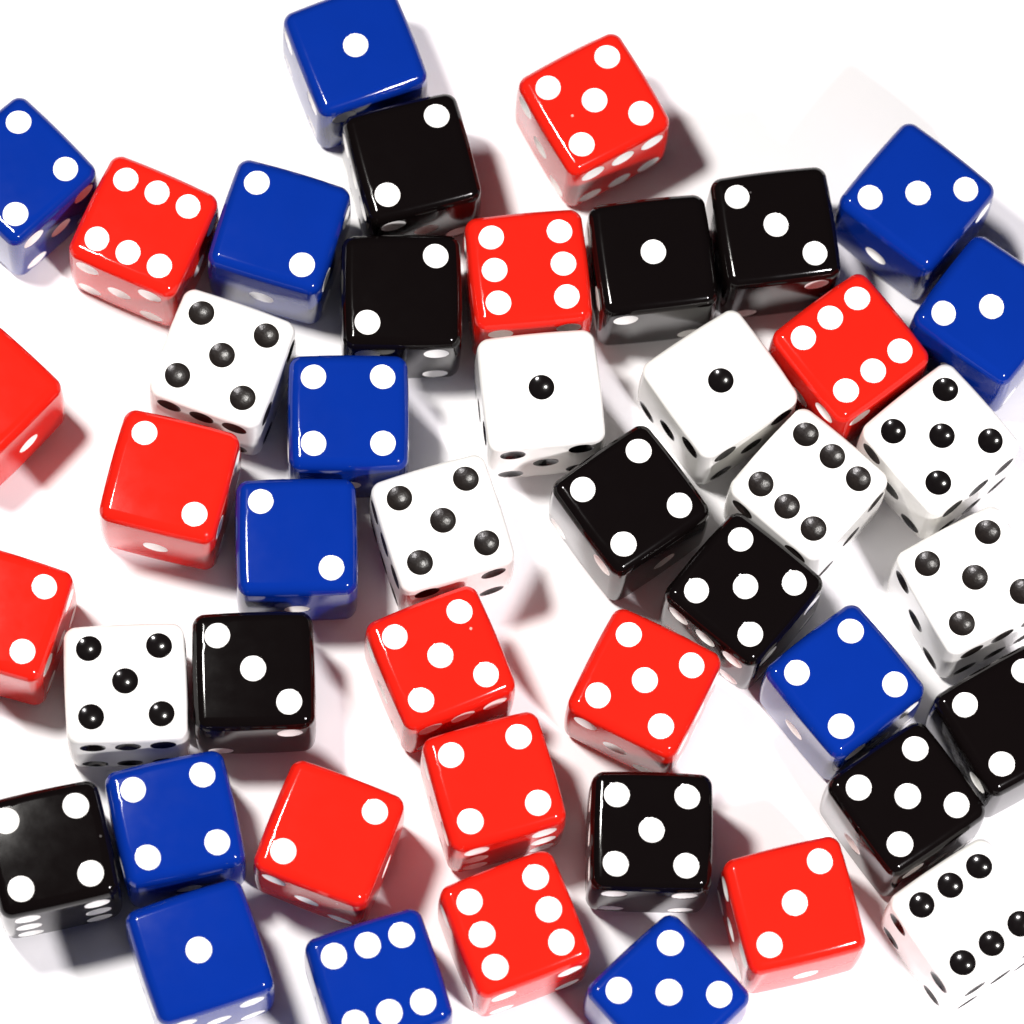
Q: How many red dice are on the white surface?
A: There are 13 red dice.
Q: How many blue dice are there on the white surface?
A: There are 12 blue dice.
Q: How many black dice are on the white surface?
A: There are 11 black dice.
